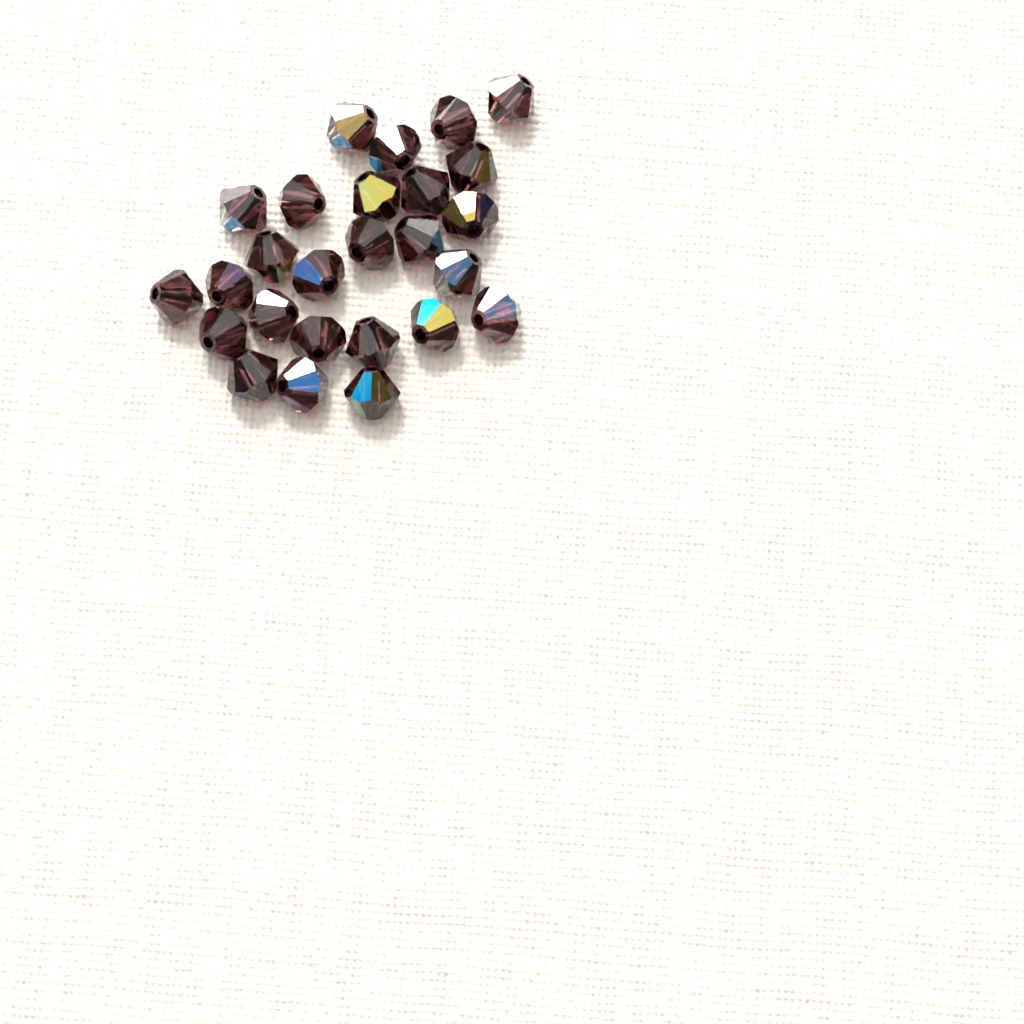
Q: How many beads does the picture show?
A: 26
